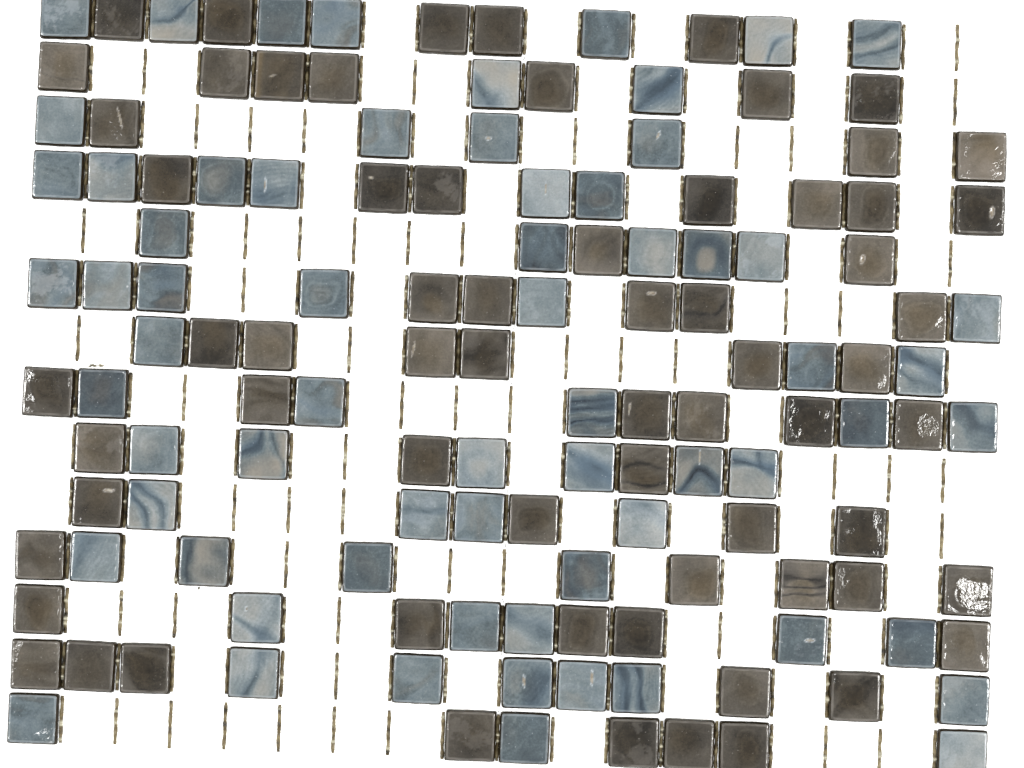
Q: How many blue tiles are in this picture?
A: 66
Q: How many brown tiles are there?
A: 67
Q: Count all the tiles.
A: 133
